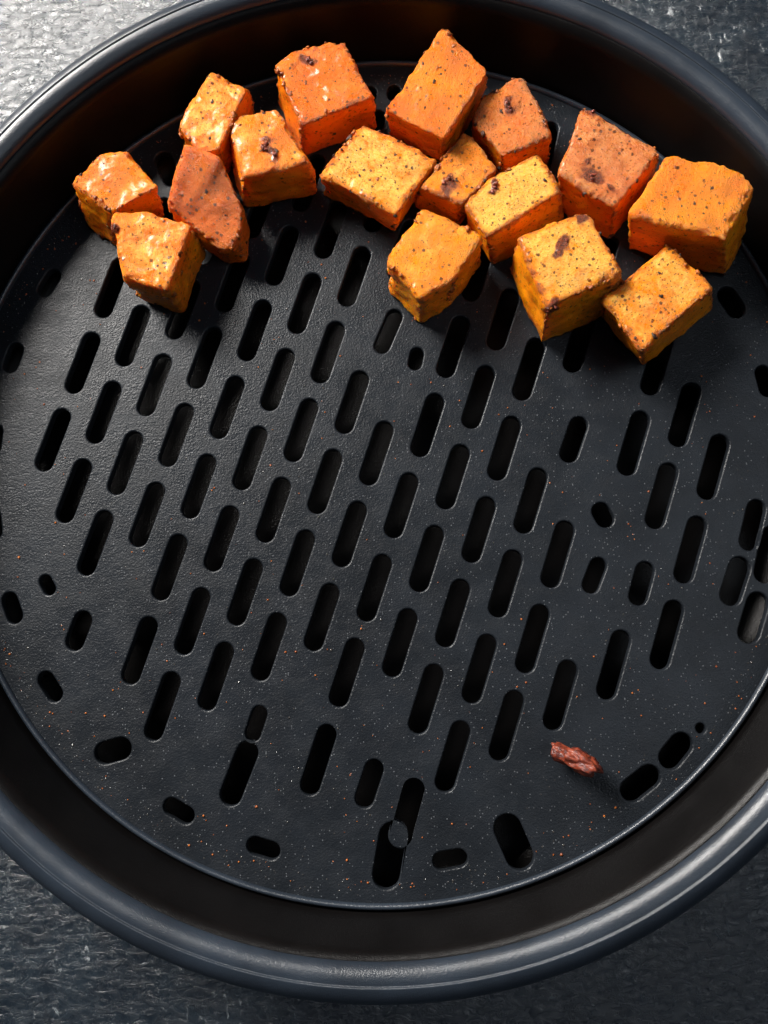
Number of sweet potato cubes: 16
